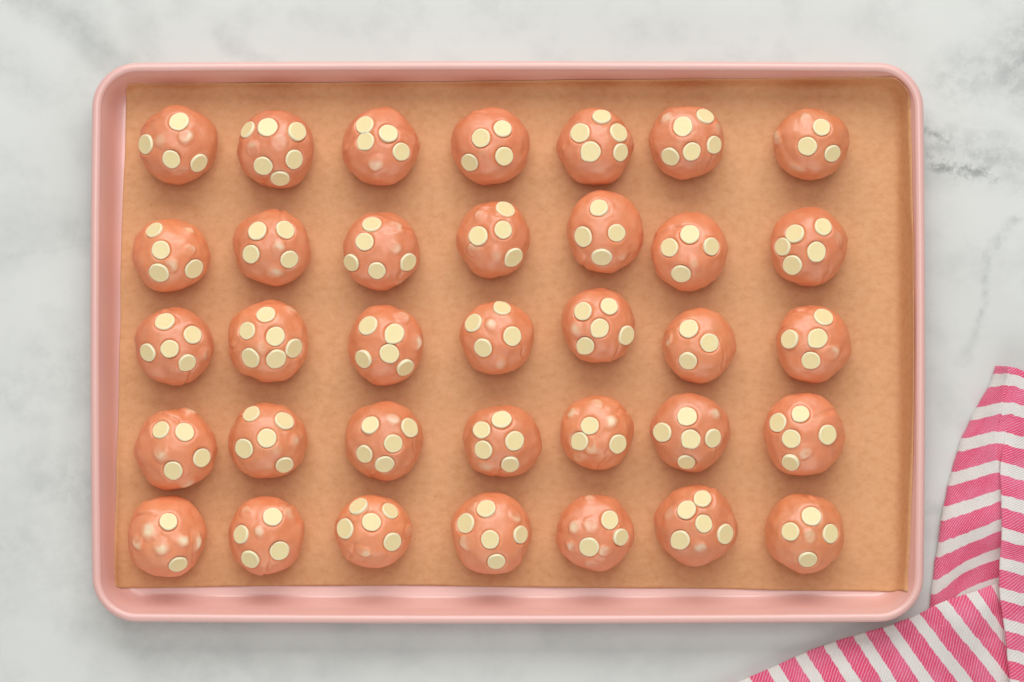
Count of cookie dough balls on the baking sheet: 35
